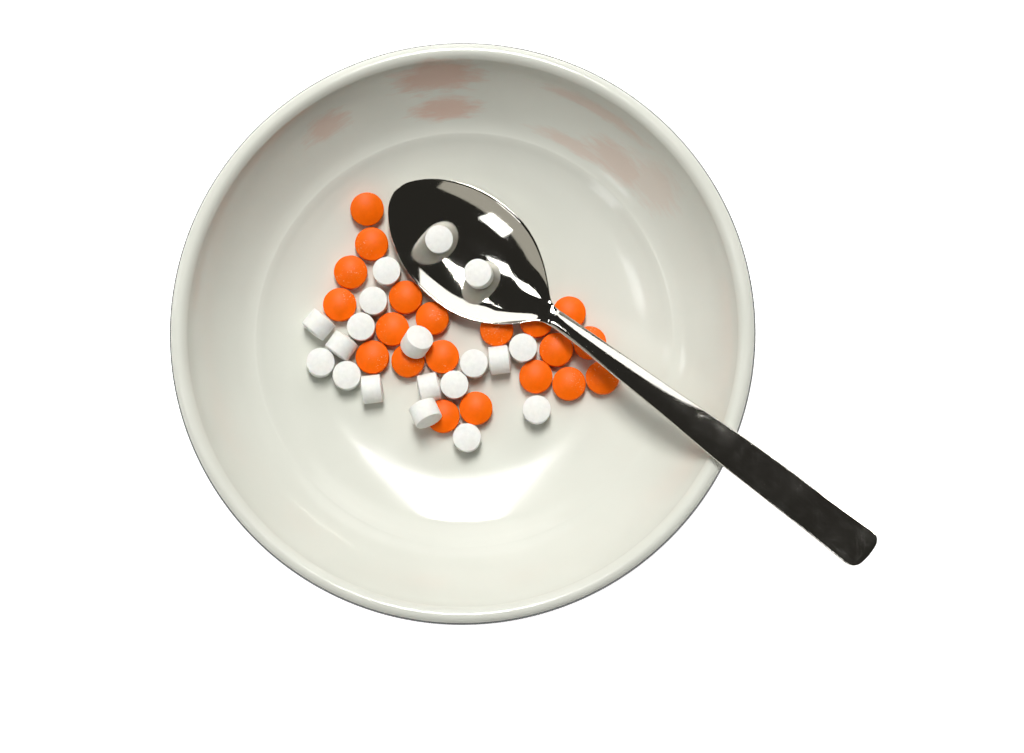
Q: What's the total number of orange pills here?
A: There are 20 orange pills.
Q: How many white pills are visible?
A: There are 19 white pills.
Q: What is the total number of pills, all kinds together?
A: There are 39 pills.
